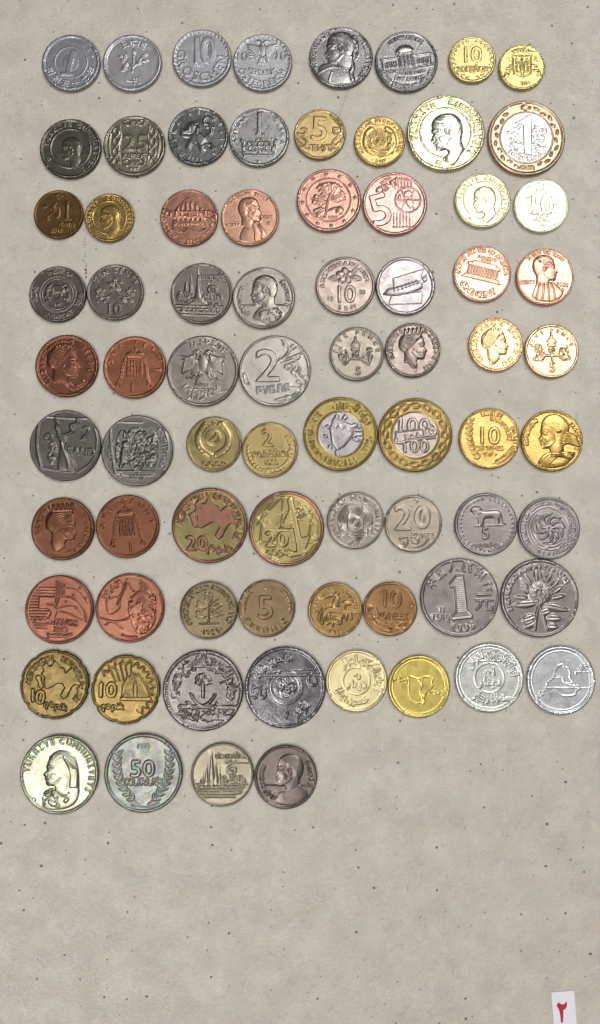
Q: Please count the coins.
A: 76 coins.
